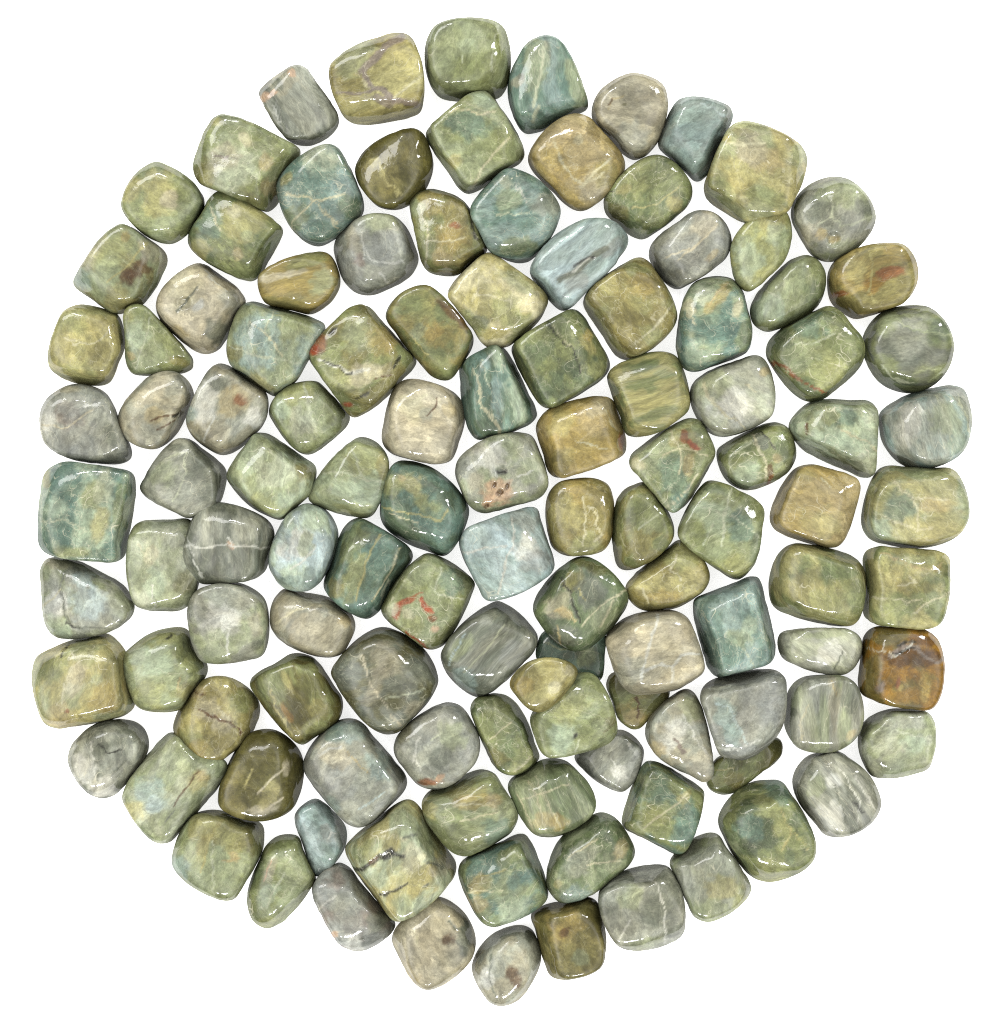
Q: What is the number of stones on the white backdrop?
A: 118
